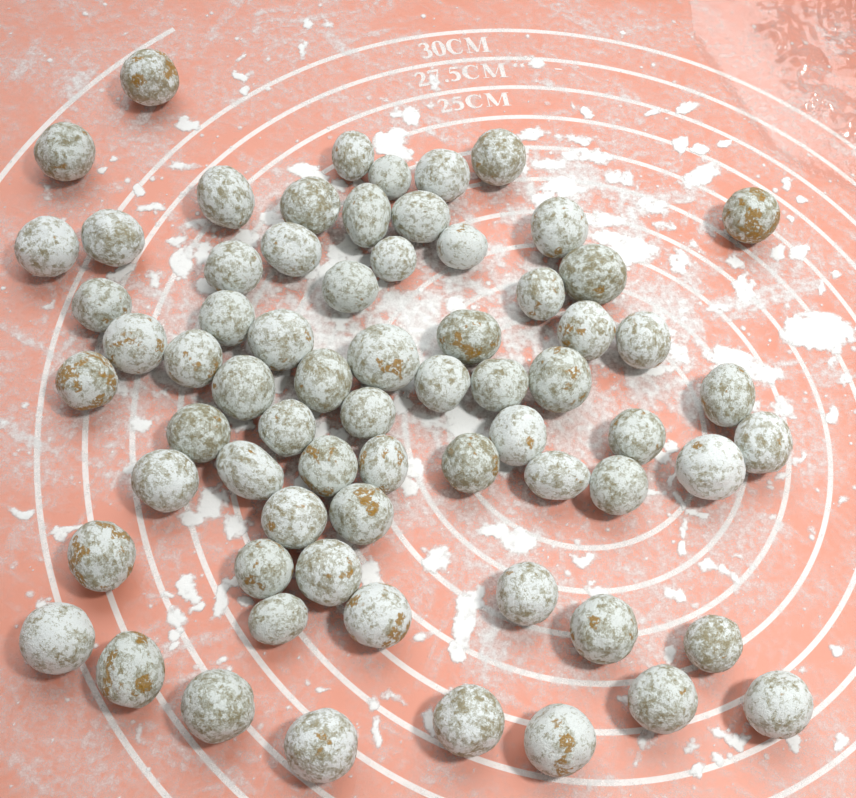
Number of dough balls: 69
